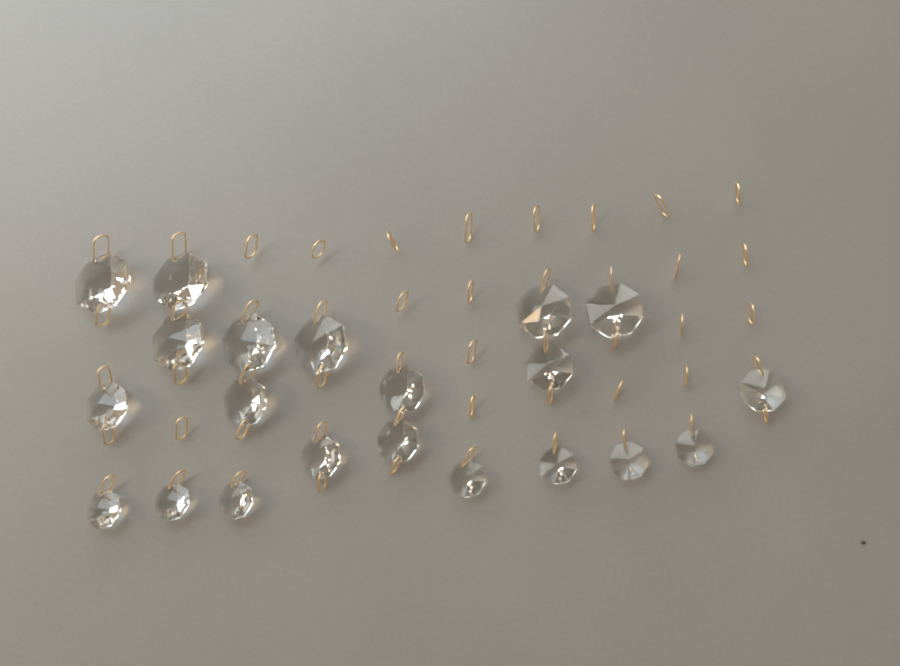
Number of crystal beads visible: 21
